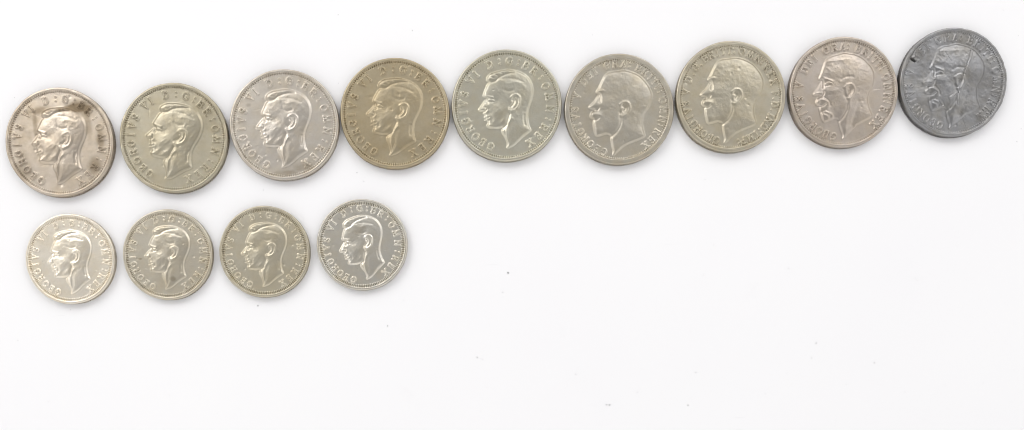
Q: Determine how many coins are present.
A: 13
